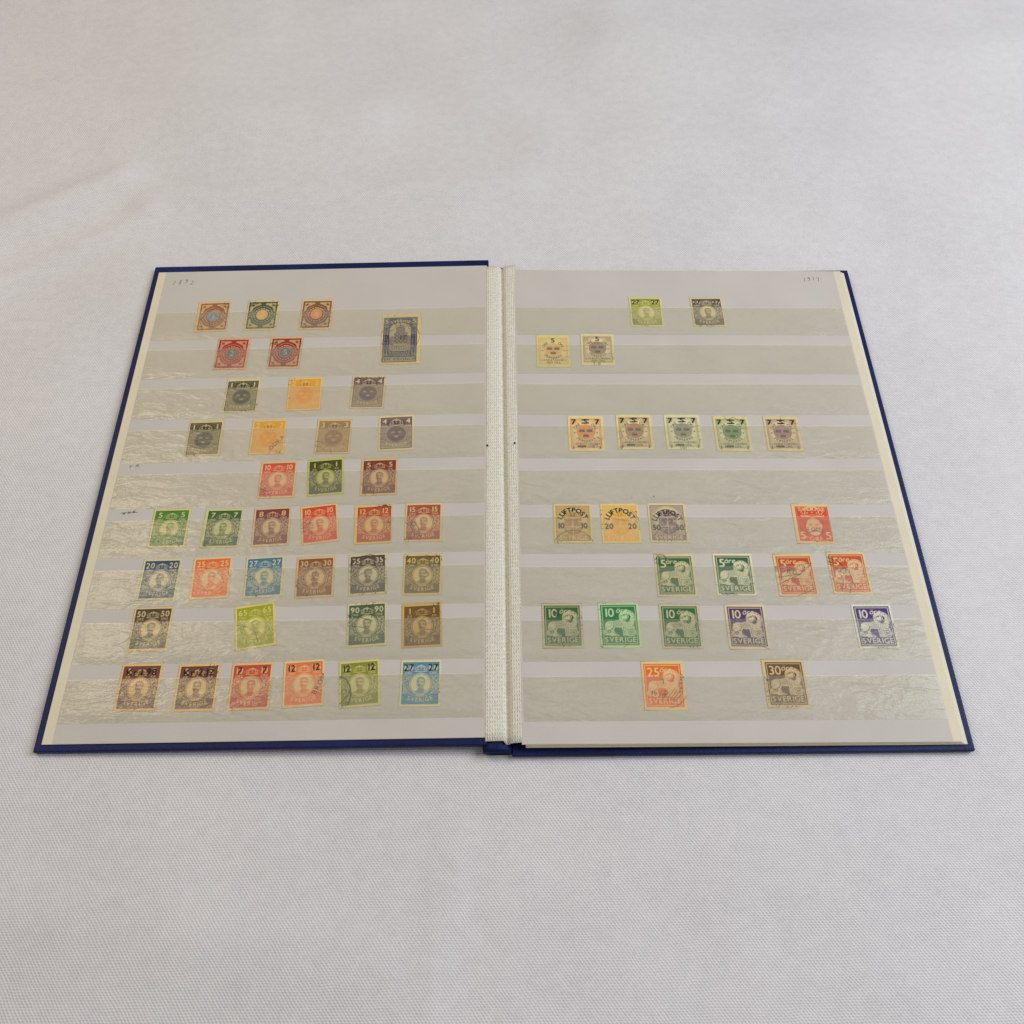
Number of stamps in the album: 62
